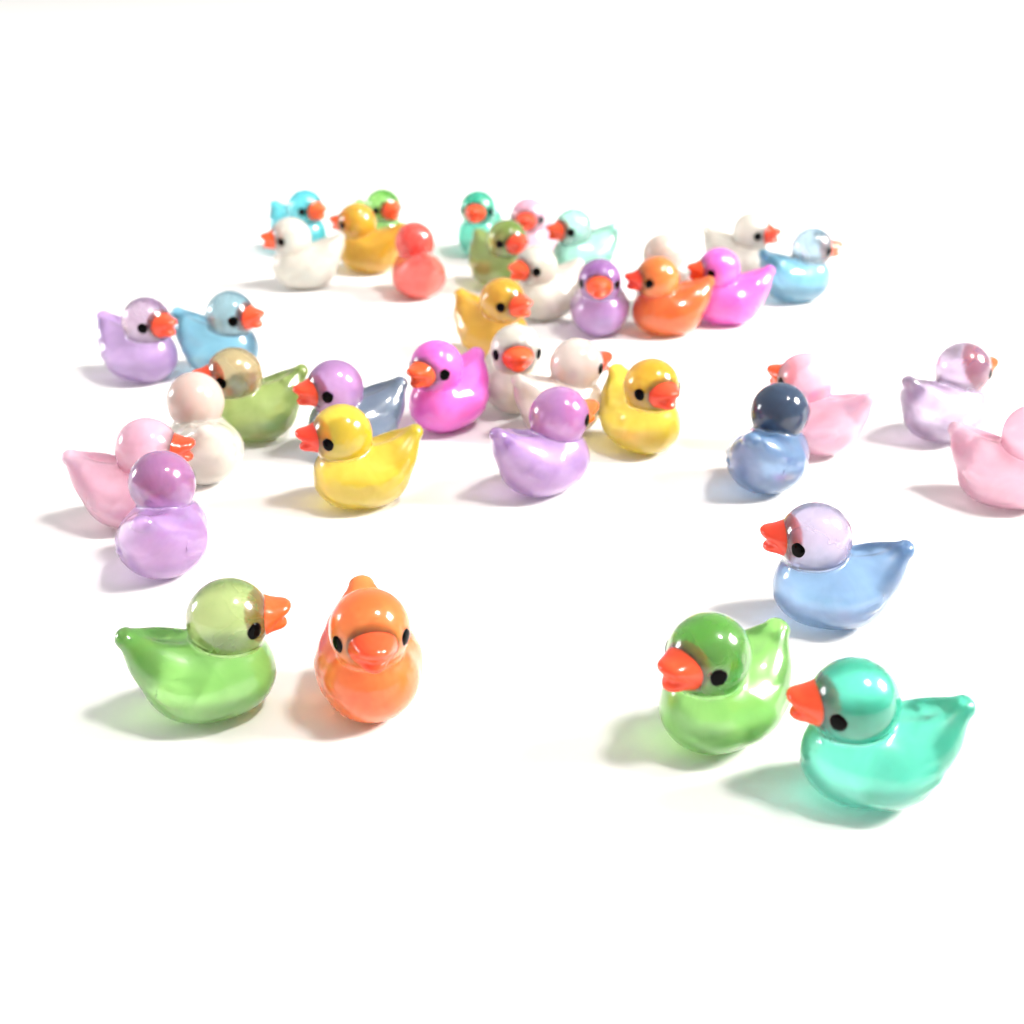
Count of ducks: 39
